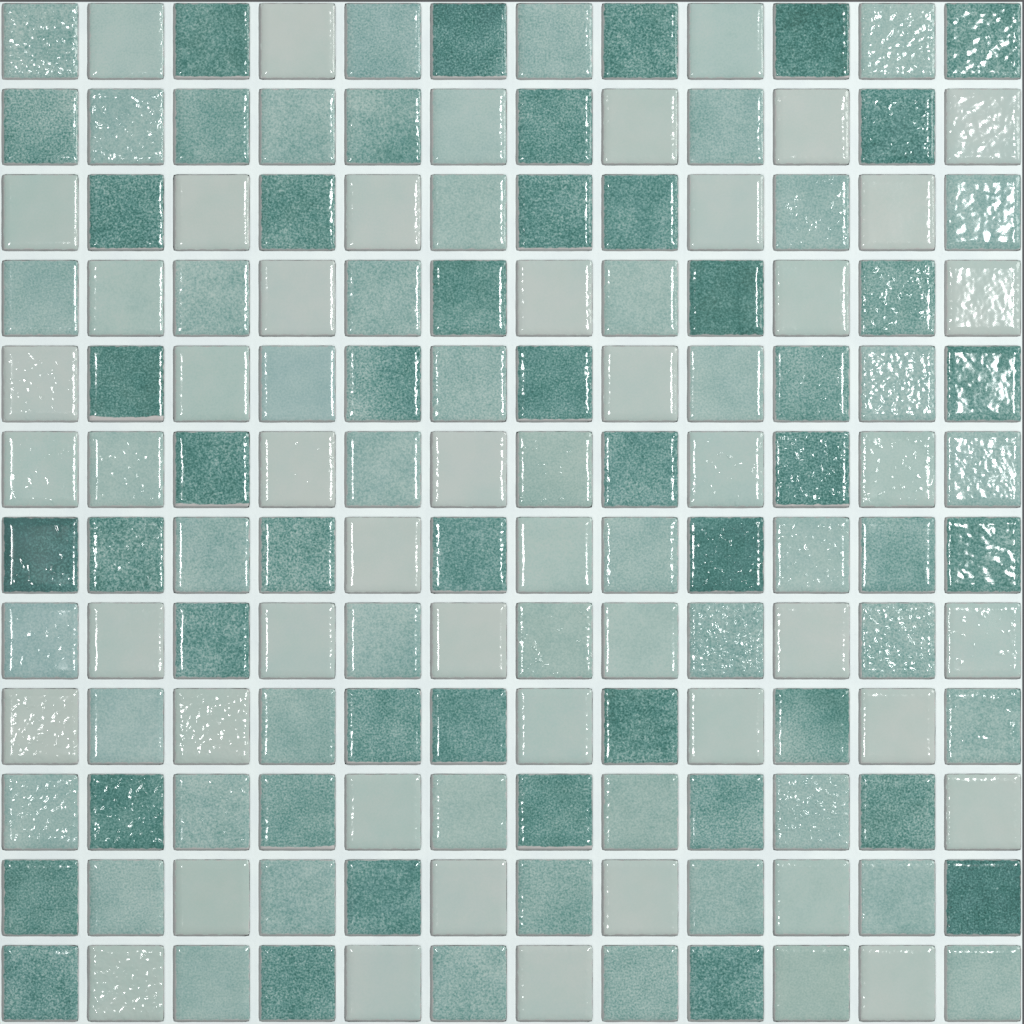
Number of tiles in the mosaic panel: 144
